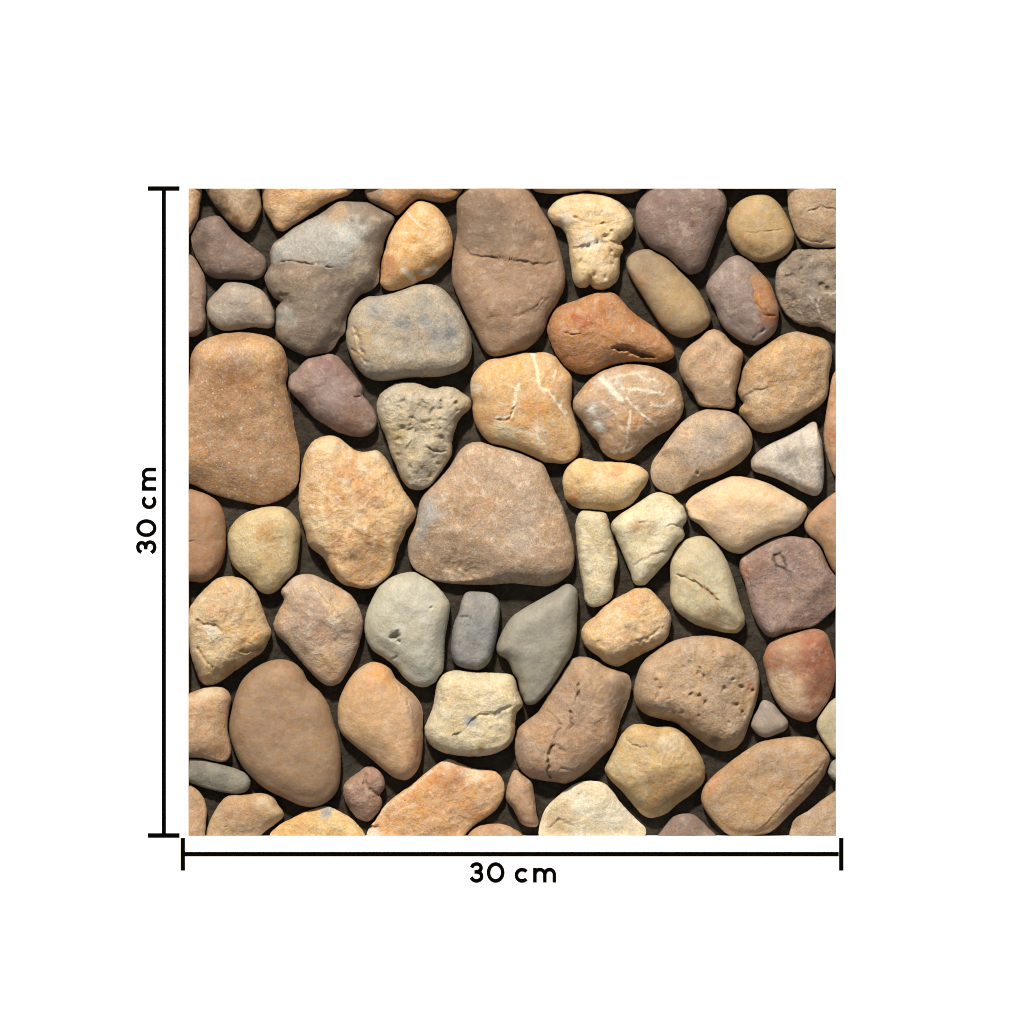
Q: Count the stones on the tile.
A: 70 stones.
